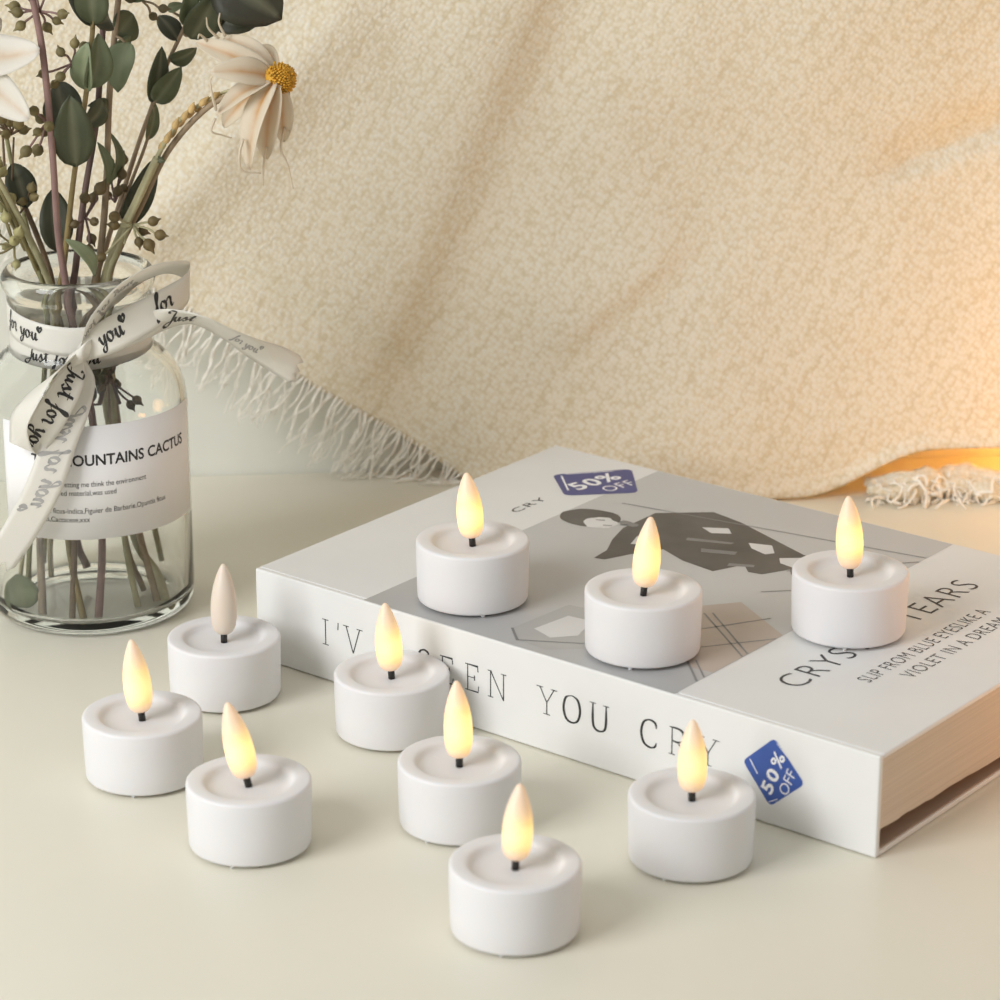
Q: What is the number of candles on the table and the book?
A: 10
